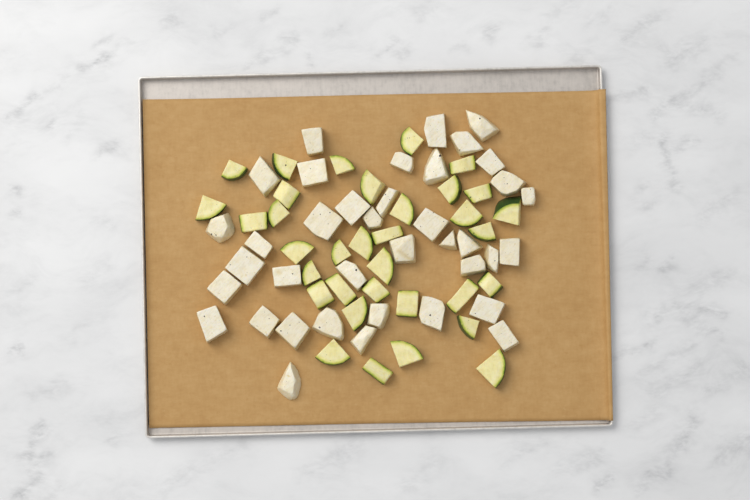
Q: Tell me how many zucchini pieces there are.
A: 34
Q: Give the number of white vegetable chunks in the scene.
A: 38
